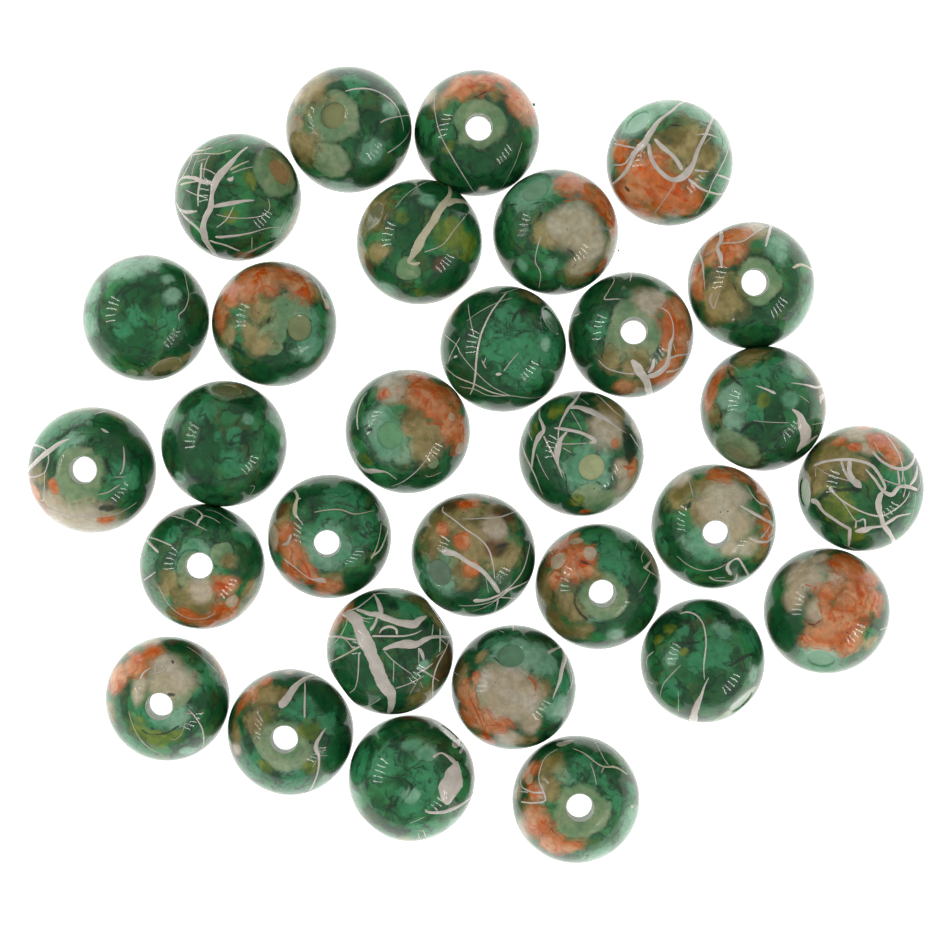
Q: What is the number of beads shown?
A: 30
